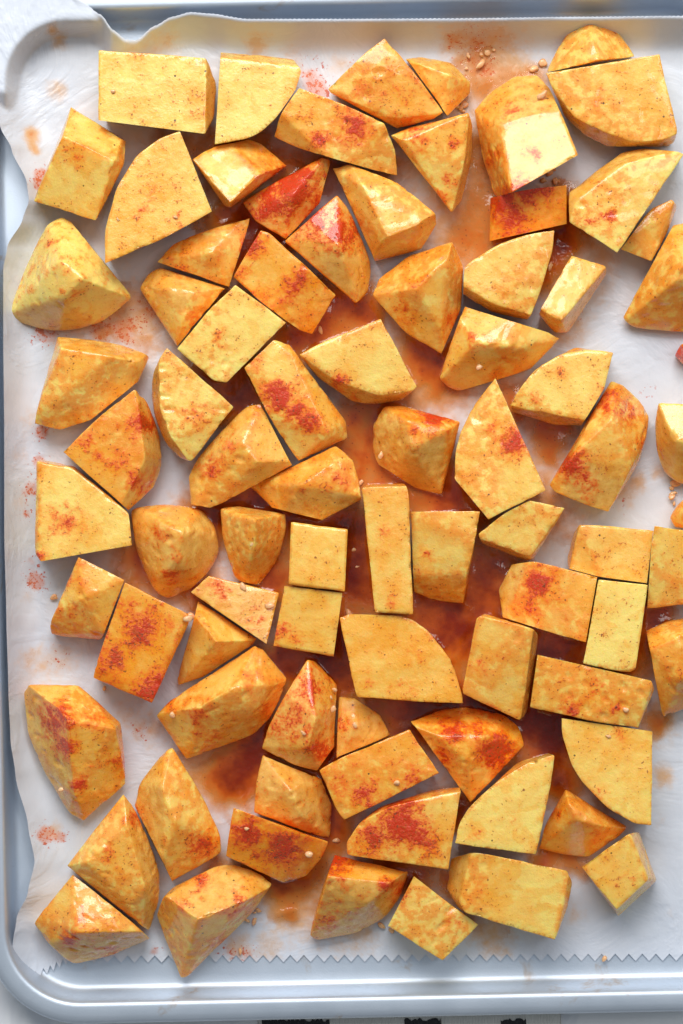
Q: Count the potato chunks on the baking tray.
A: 82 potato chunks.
